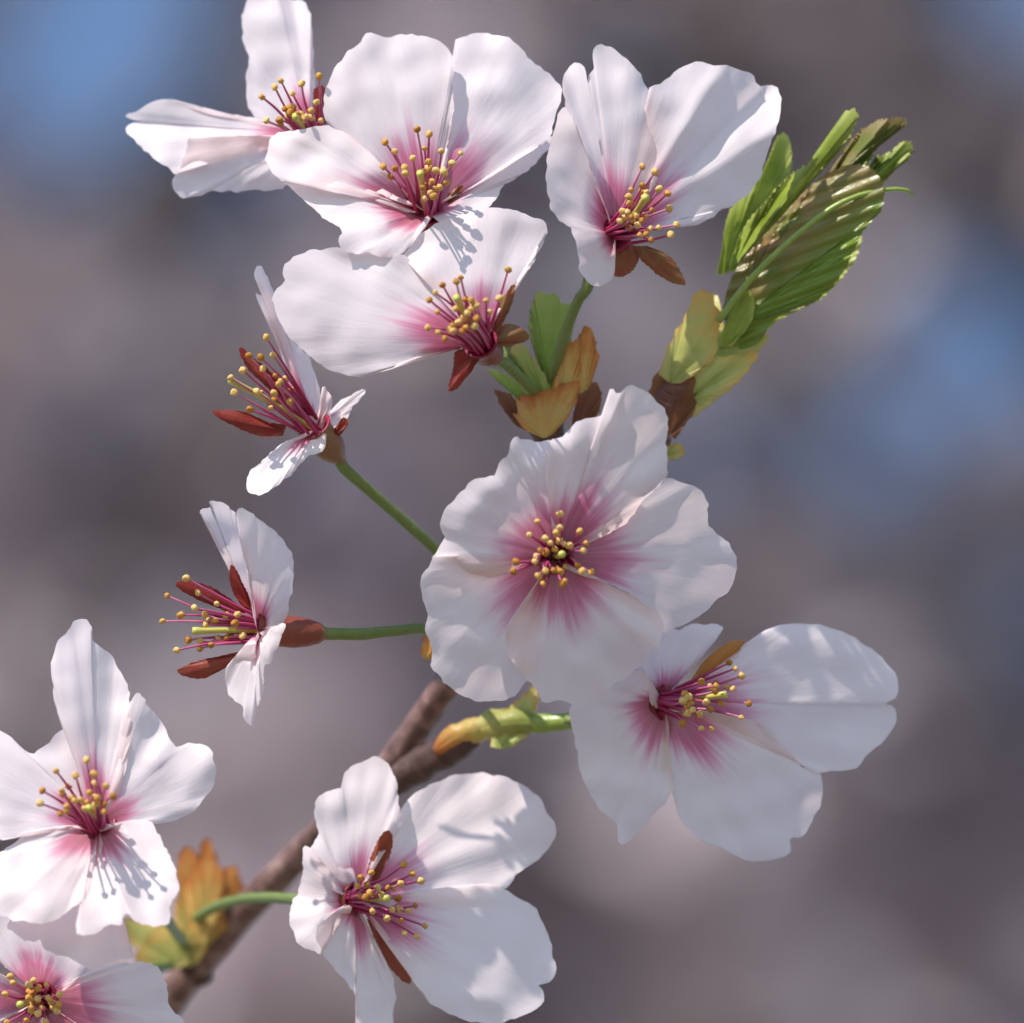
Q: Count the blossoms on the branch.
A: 11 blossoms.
